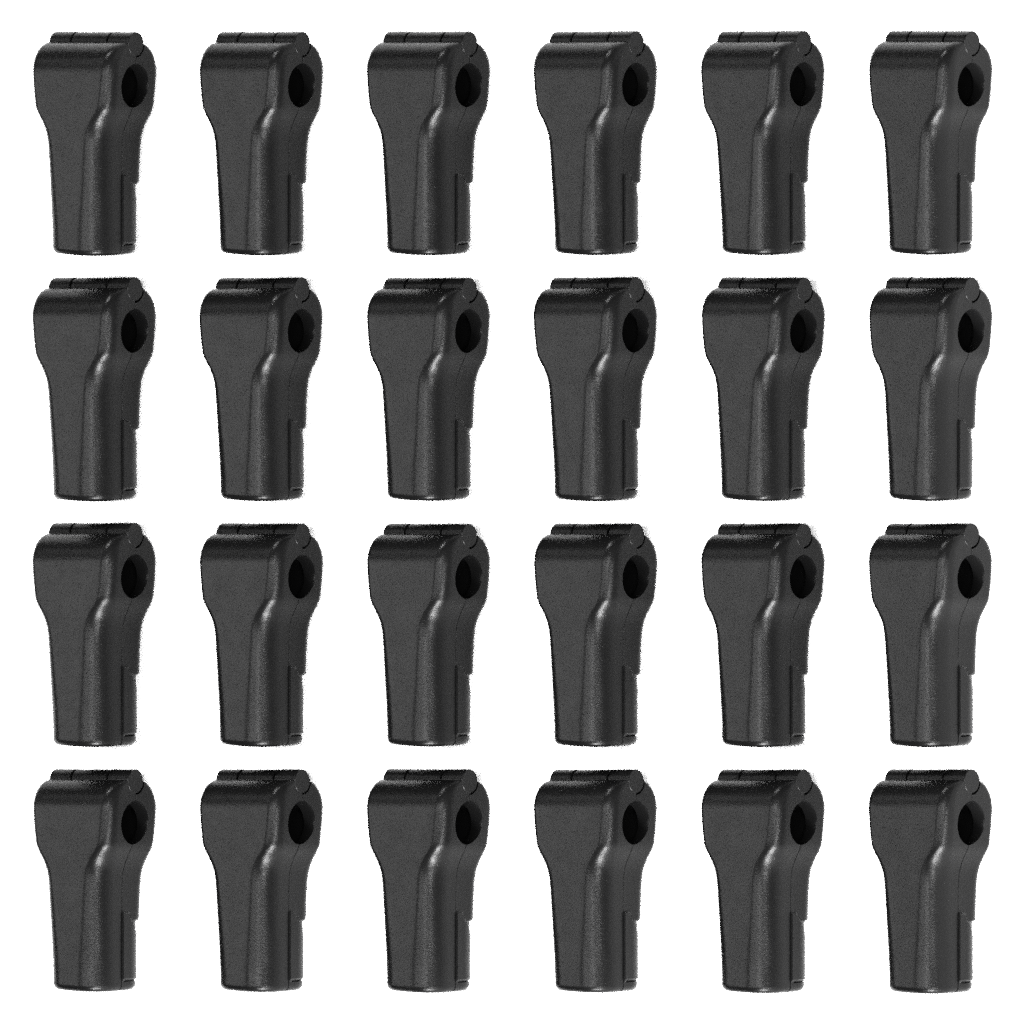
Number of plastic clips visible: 24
